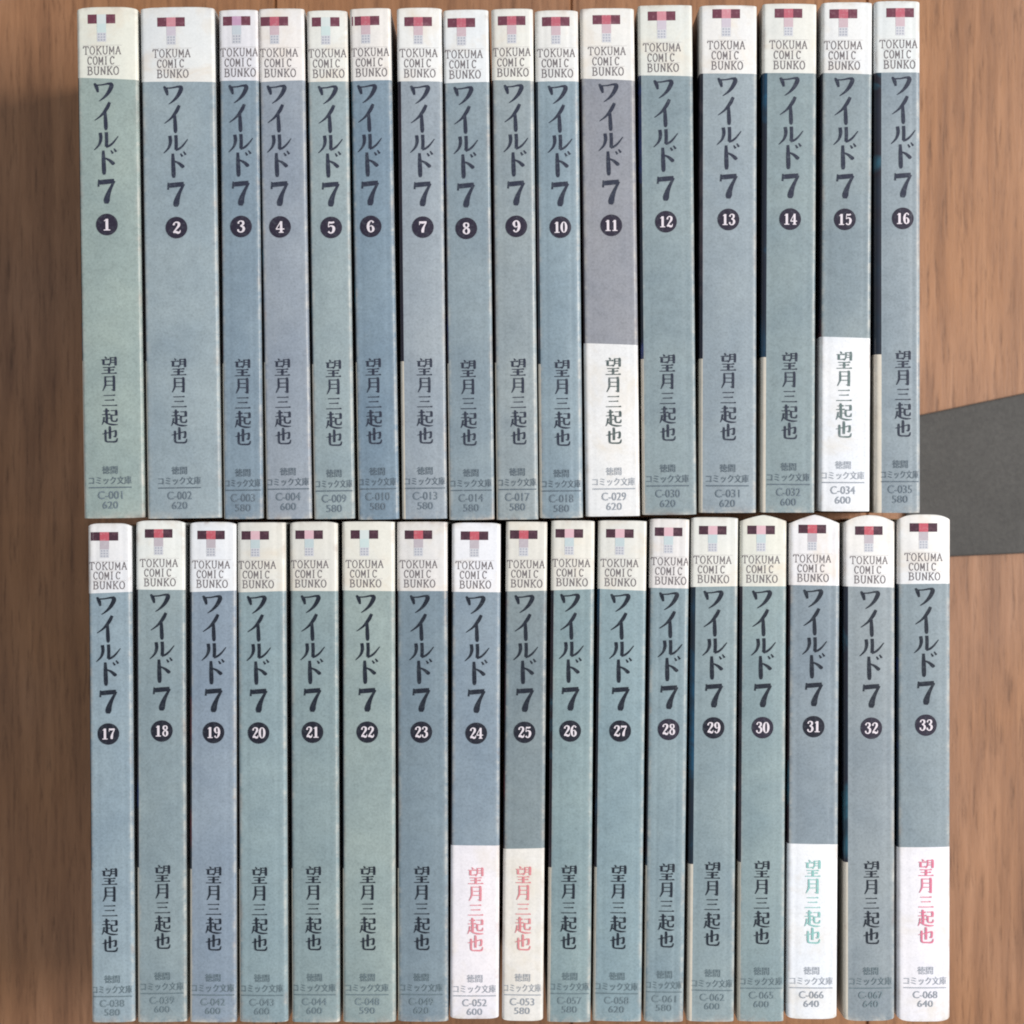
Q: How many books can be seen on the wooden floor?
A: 33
